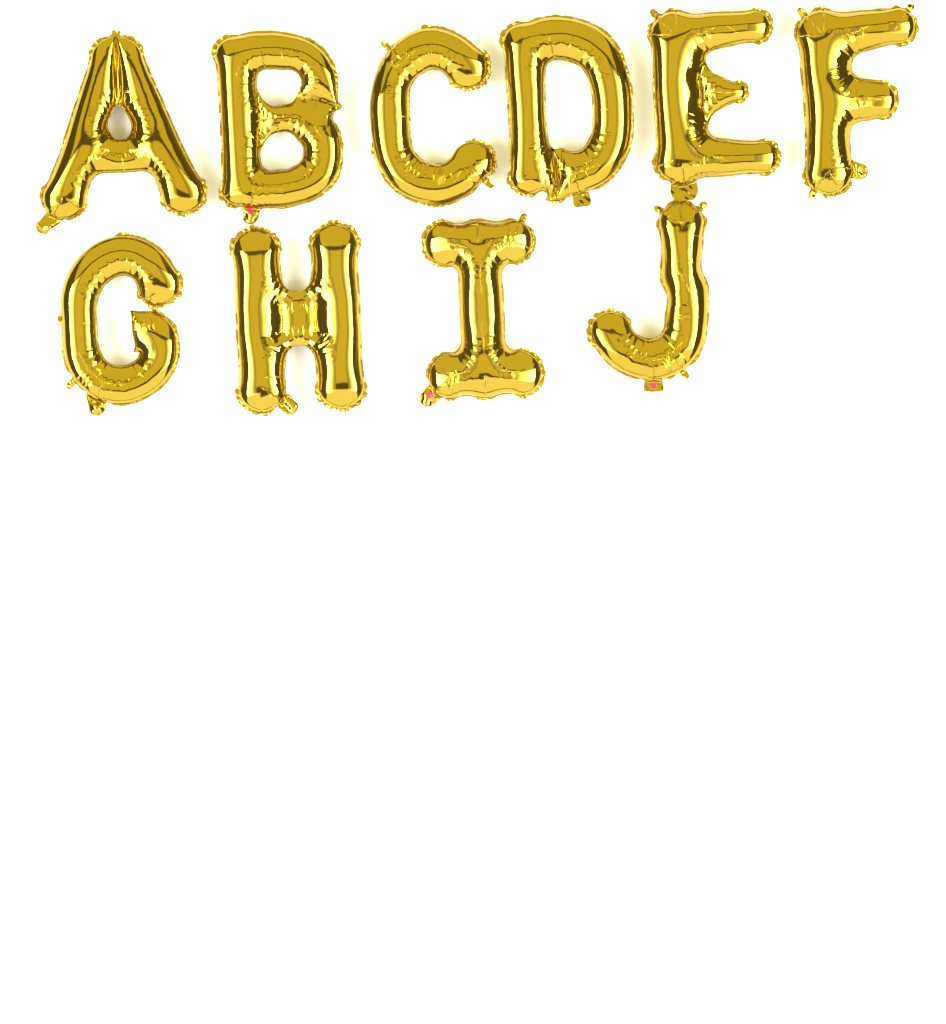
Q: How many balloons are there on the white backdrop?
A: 10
